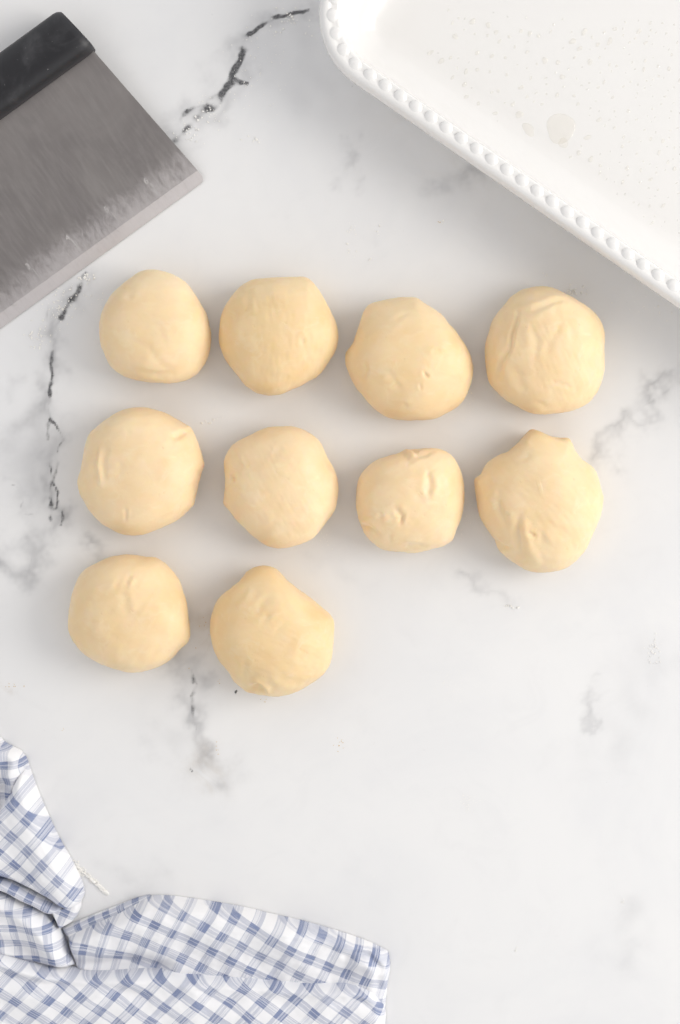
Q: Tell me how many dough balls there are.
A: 10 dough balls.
